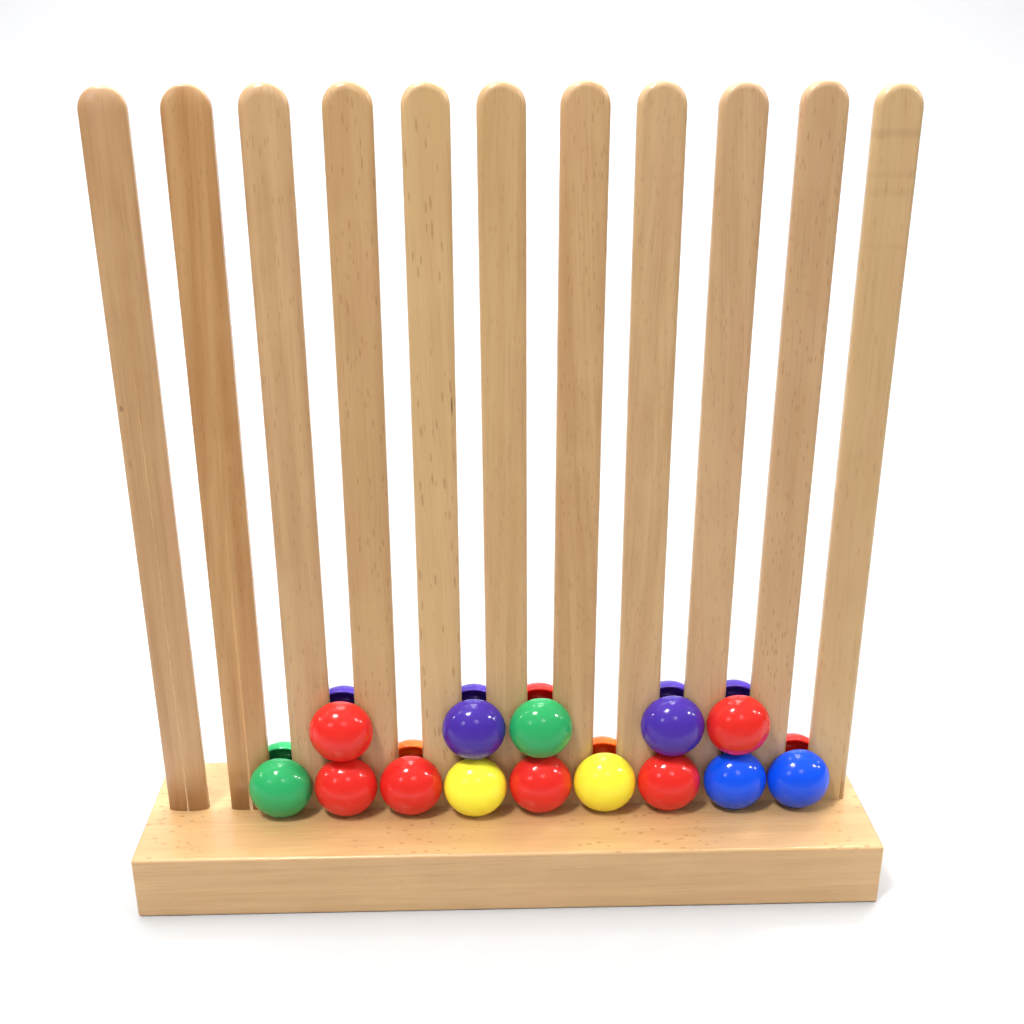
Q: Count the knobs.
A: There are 14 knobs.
